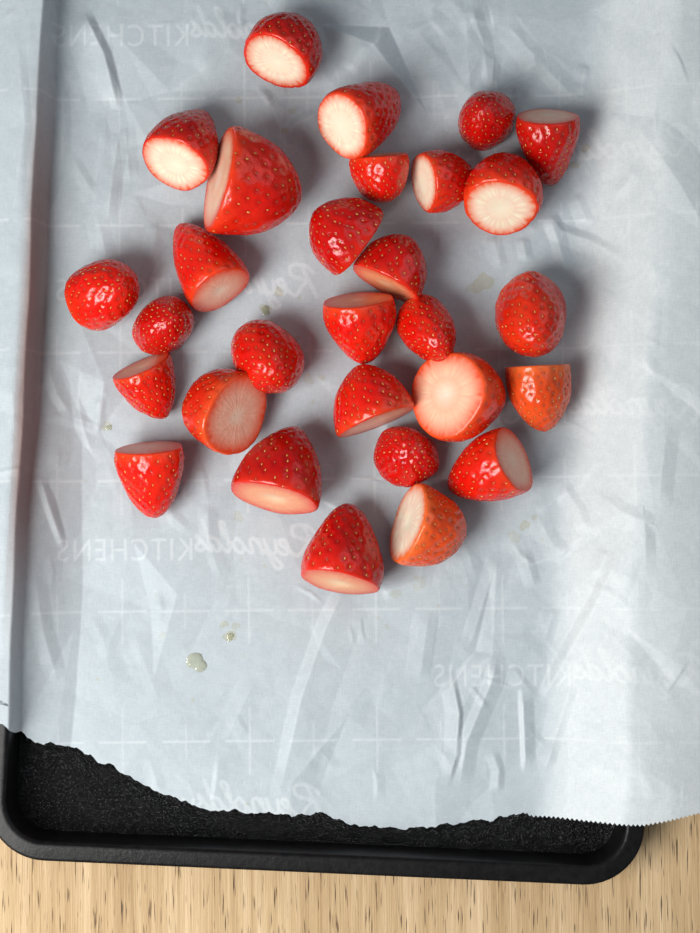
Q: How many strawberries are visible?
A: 29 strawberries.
